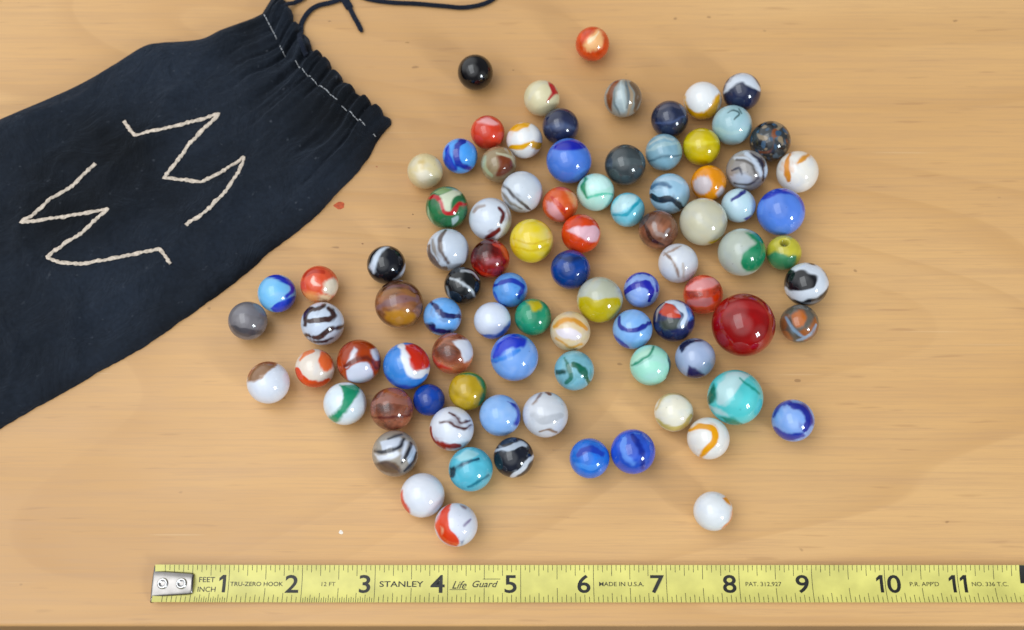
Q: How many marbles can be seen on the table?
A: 89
